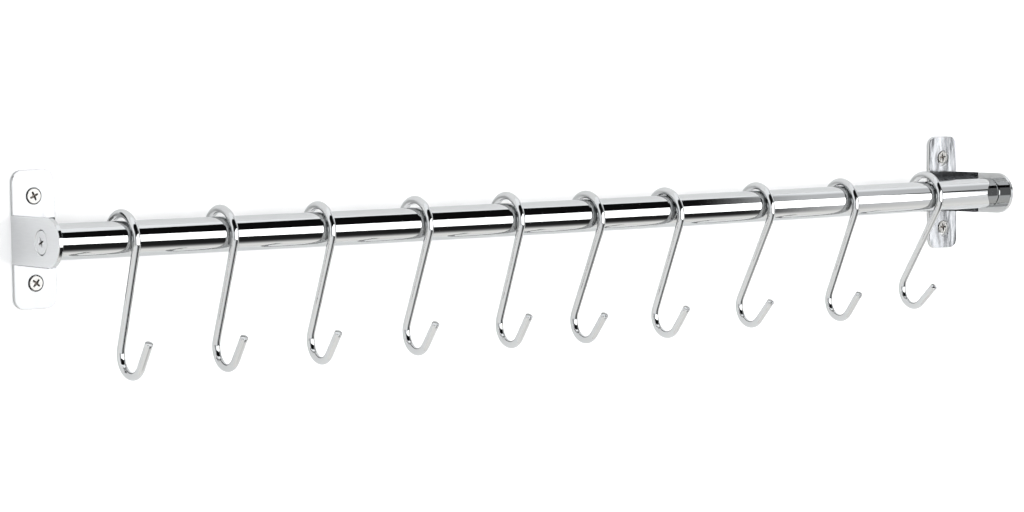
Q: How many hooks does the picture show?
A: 10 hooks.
